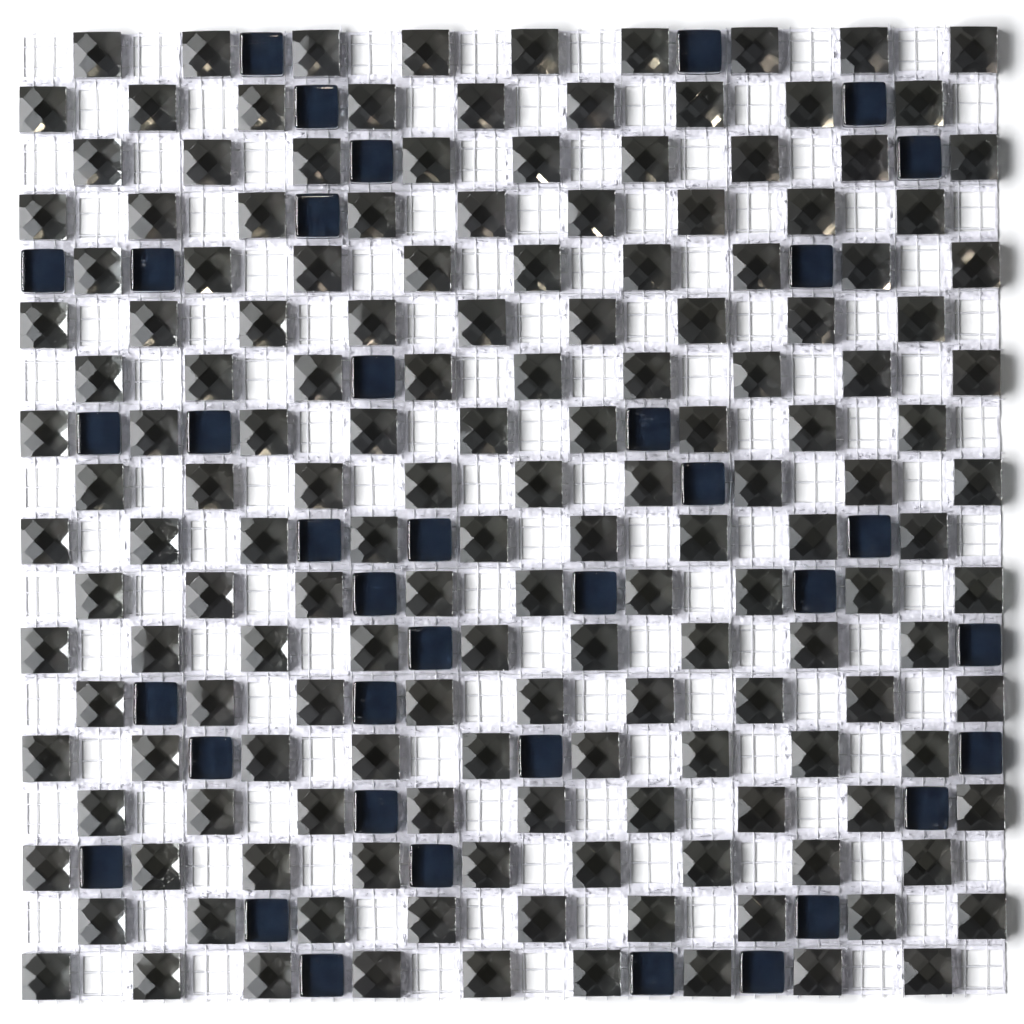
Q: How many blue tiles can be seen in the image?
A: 37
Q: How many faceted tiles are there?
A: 162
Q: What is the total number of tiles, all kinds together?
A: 199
